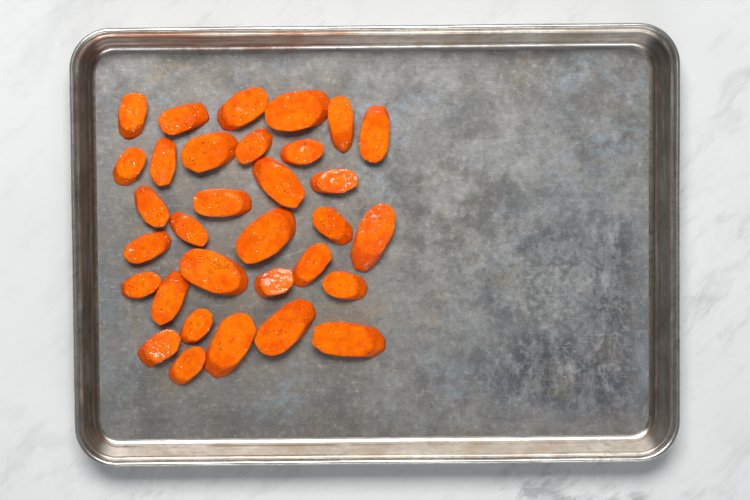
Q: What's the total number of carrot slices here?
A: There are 32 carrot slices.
